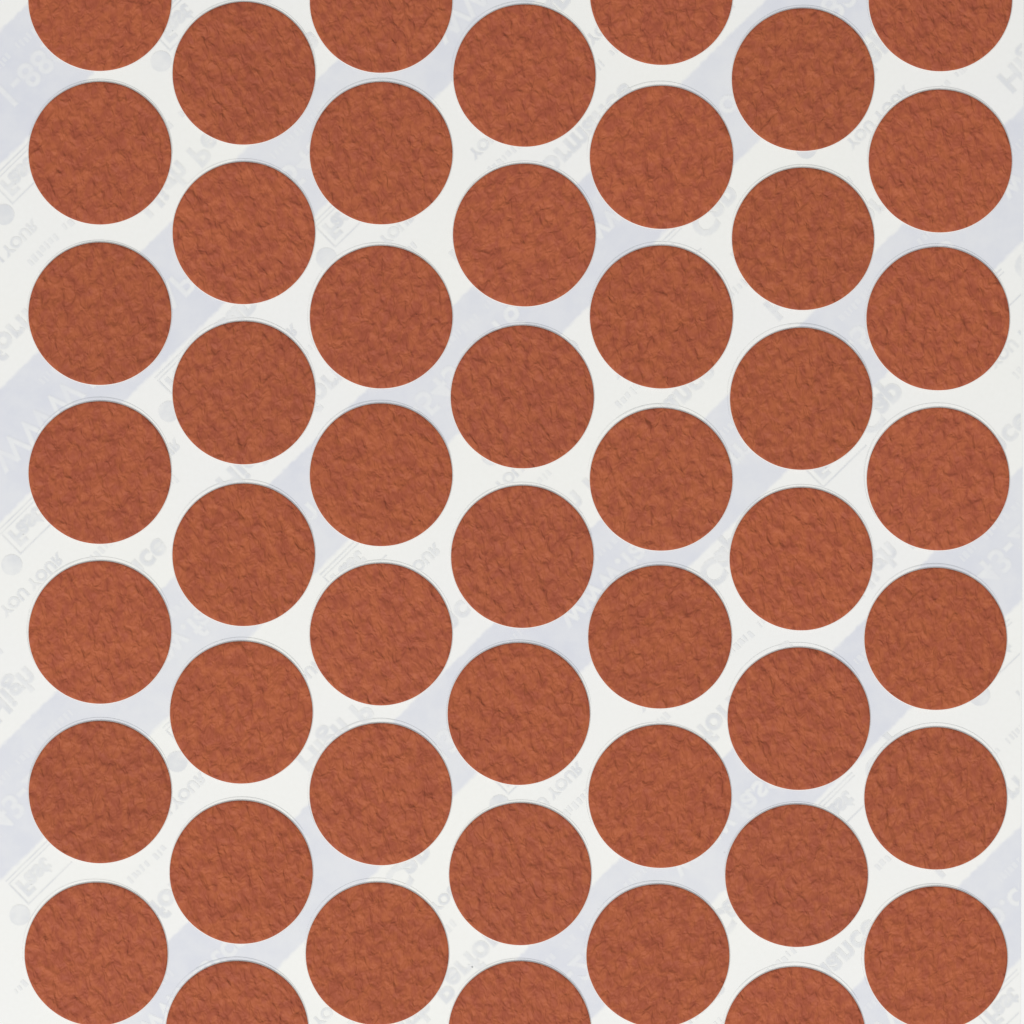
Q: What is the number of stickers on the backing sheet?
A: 49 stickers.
